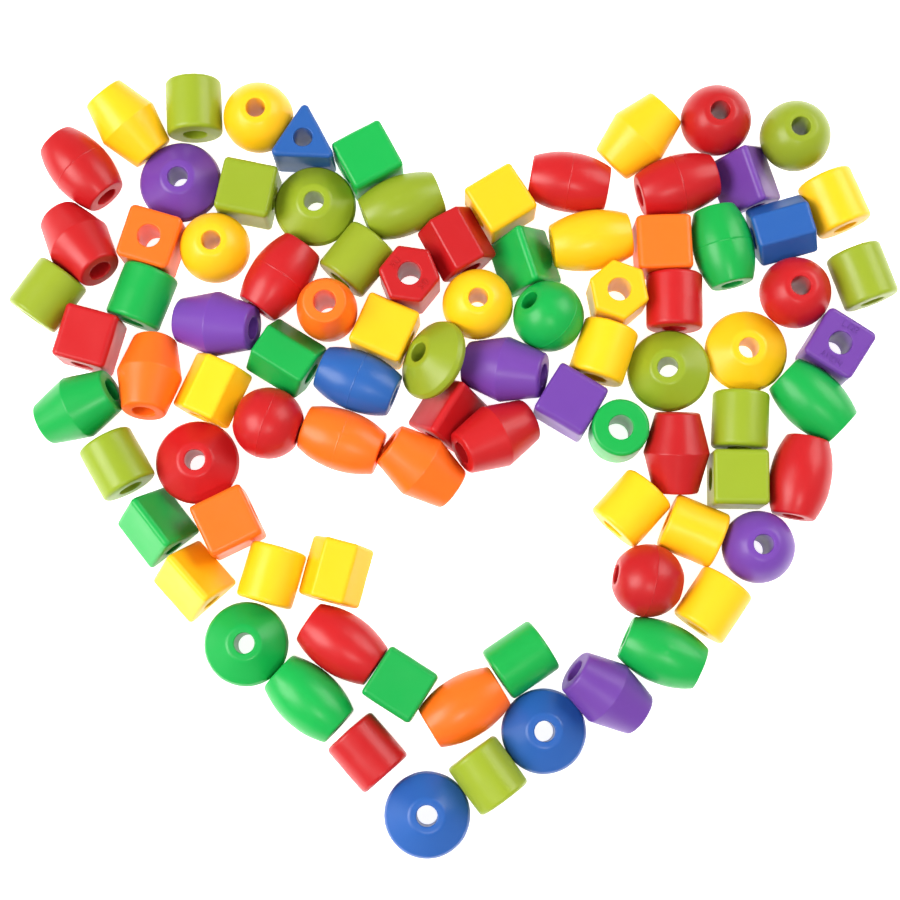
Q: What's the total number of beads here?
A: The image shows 89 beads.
